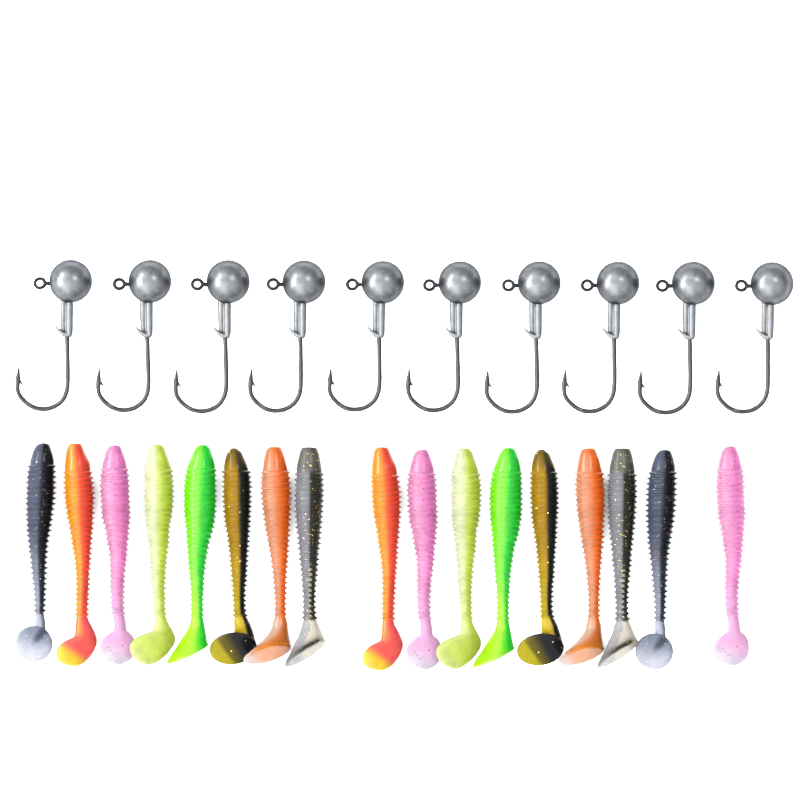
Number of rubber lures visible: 17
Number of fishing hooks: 10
